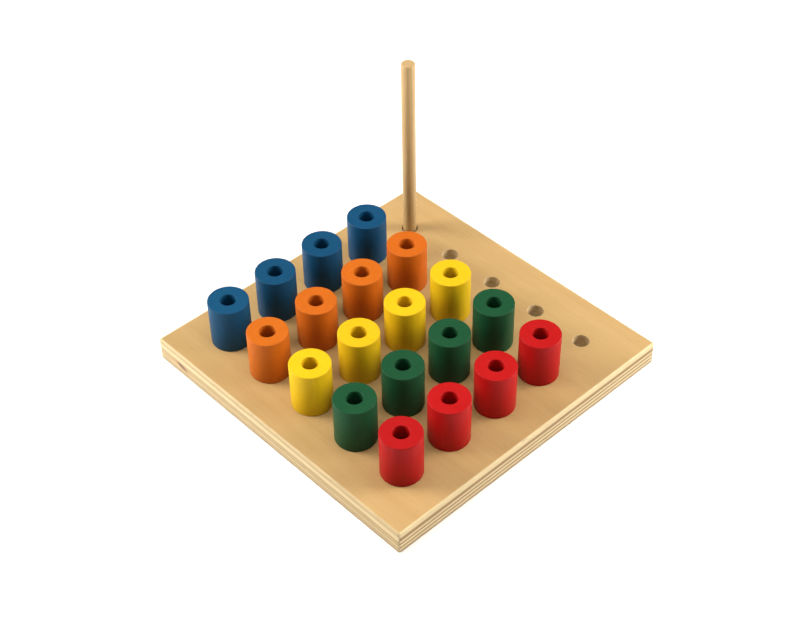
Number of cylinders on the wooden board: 20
